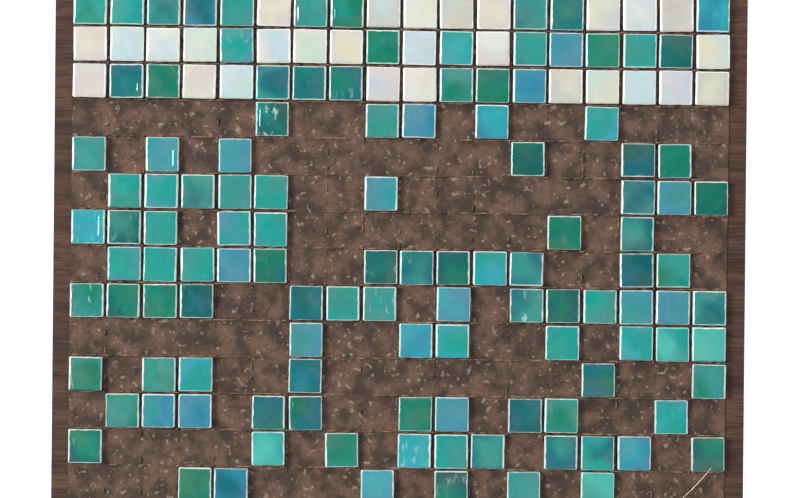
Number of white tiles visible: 28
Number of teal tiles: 118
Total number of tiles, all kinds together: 146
